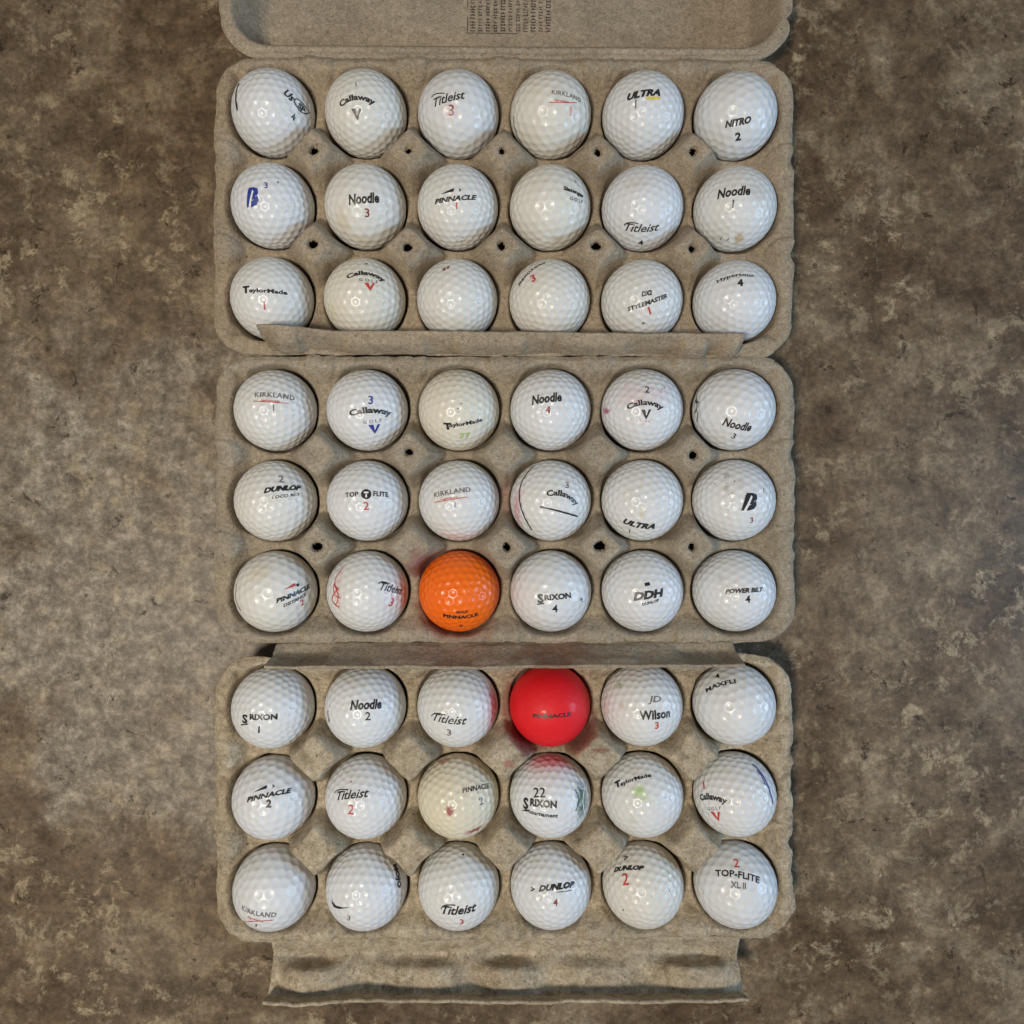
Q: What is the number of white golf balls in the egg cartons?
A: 52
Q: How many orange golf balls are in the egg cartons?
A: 1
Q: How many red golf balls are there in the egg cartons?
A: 1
